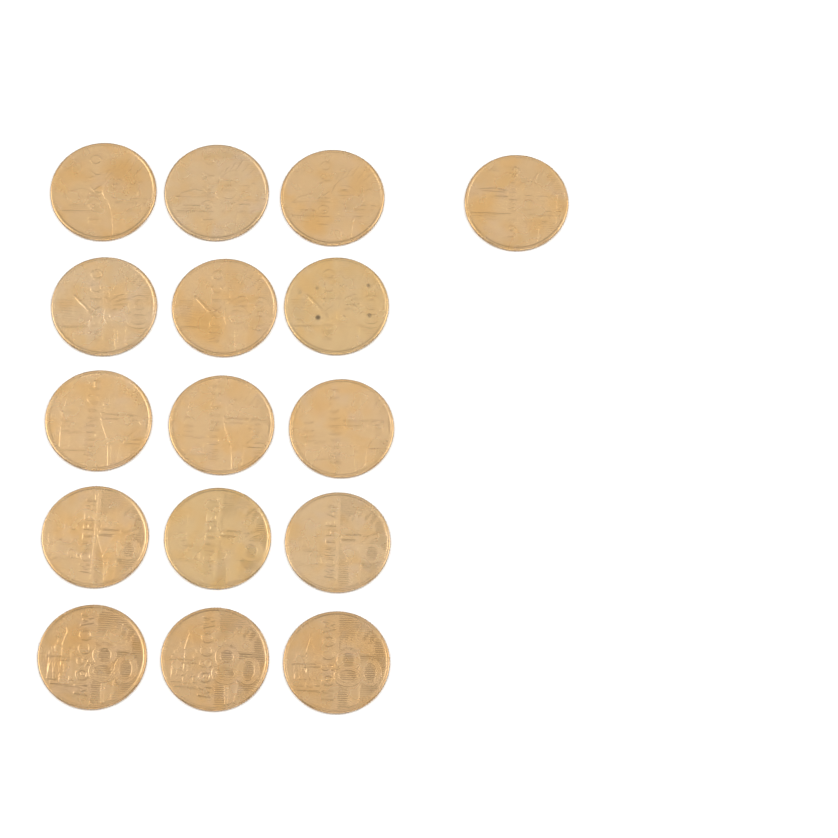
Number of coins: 16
